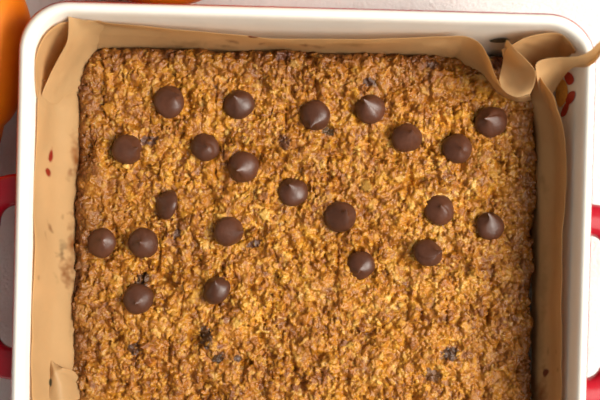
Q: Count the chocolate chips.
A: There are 22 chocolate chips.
